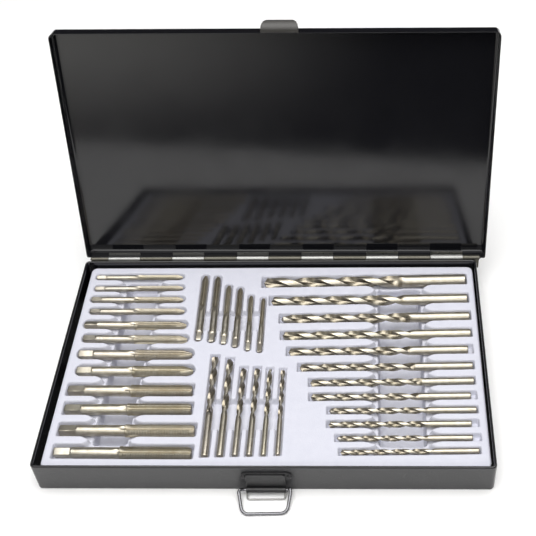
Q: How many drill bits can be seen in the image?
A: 18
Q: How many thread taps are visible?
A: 18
